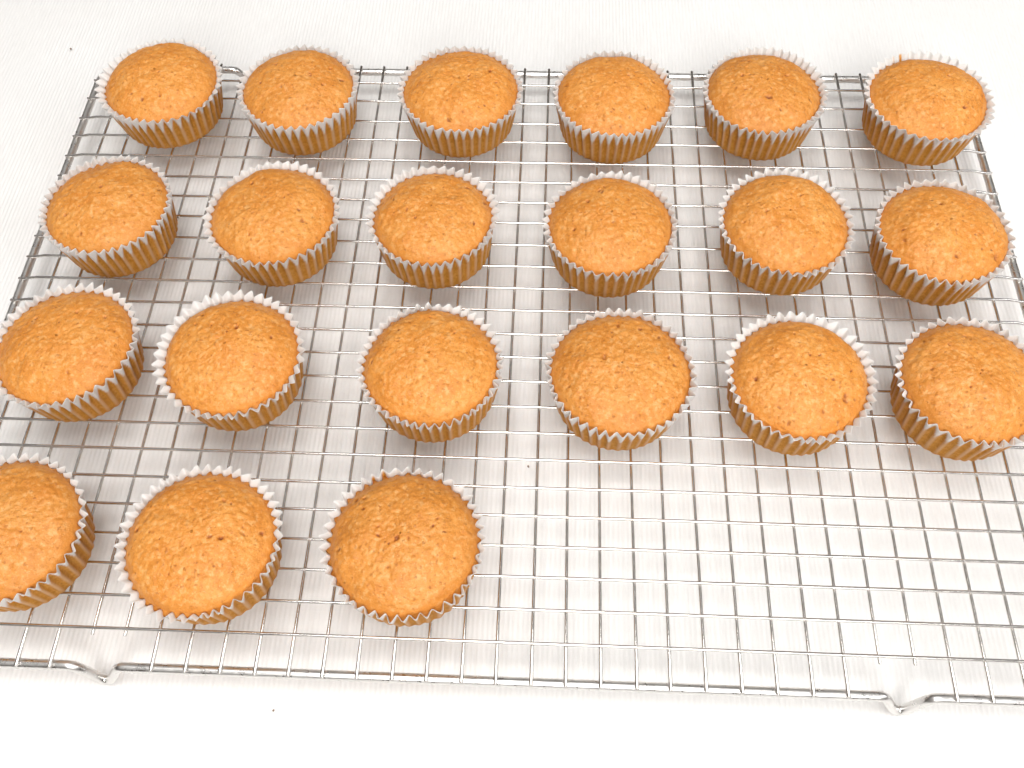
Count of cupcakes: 21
